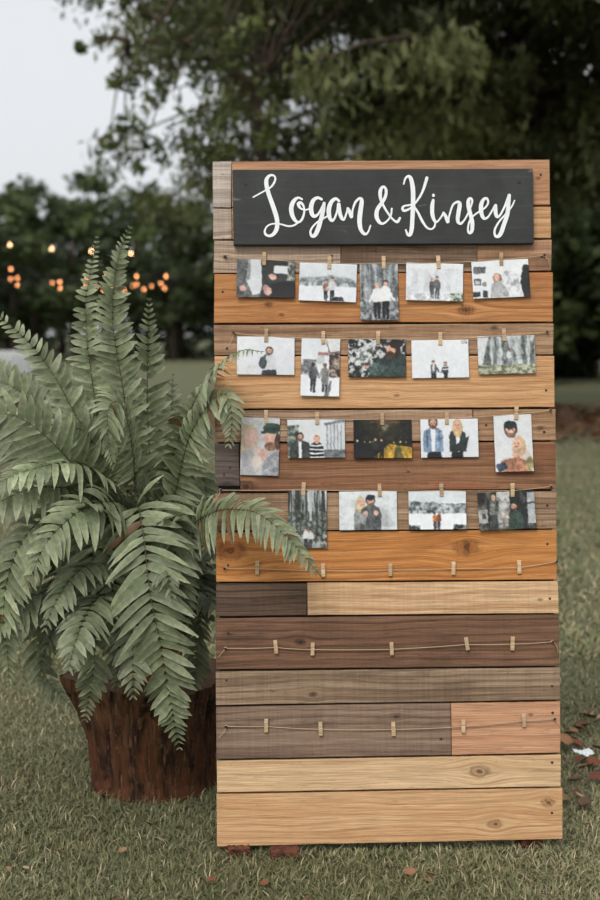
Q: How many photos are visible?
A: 19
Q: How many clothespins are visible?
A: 34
